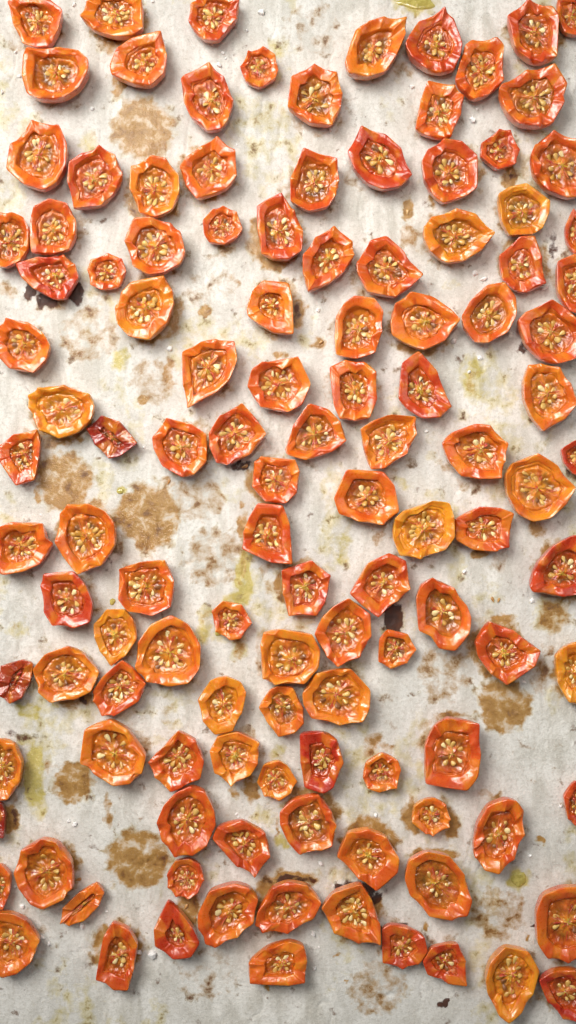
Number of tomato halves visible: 120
